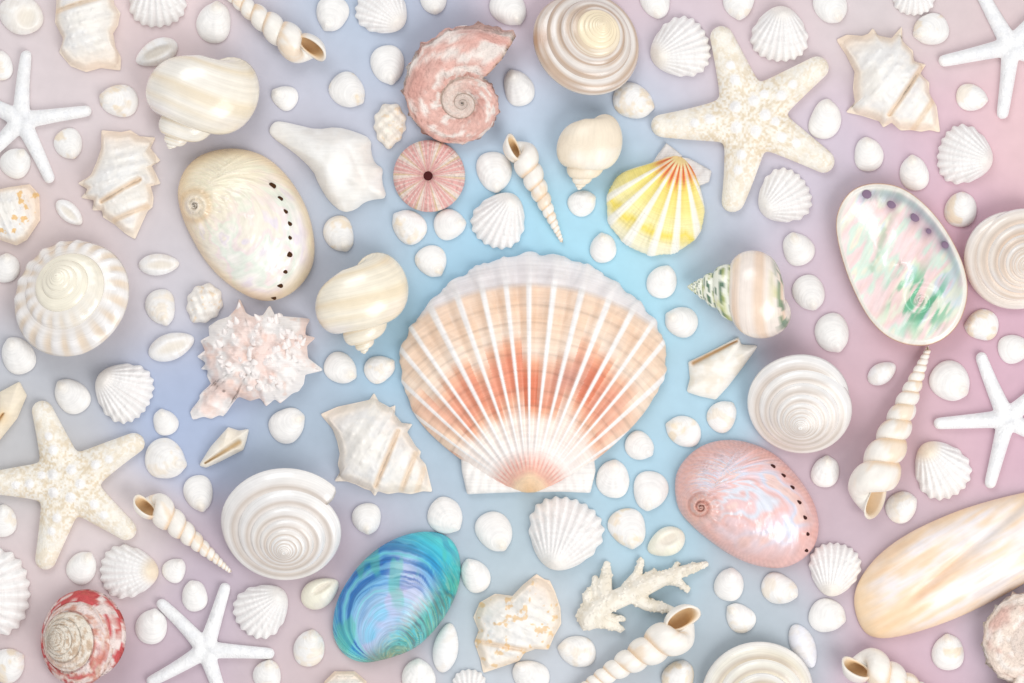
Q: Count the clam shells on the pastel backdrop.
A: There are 76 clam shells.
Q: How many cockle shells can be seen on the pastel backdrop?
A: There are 16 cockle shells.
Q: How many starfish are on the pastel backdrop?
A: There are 6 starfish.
